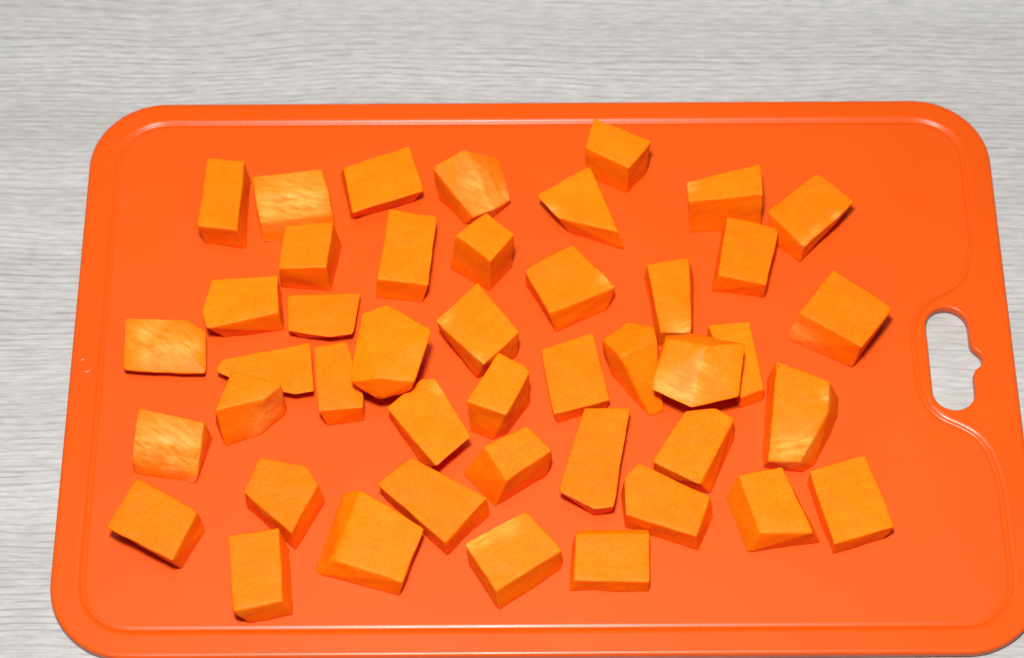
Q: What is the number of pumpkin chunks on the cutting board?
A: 44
